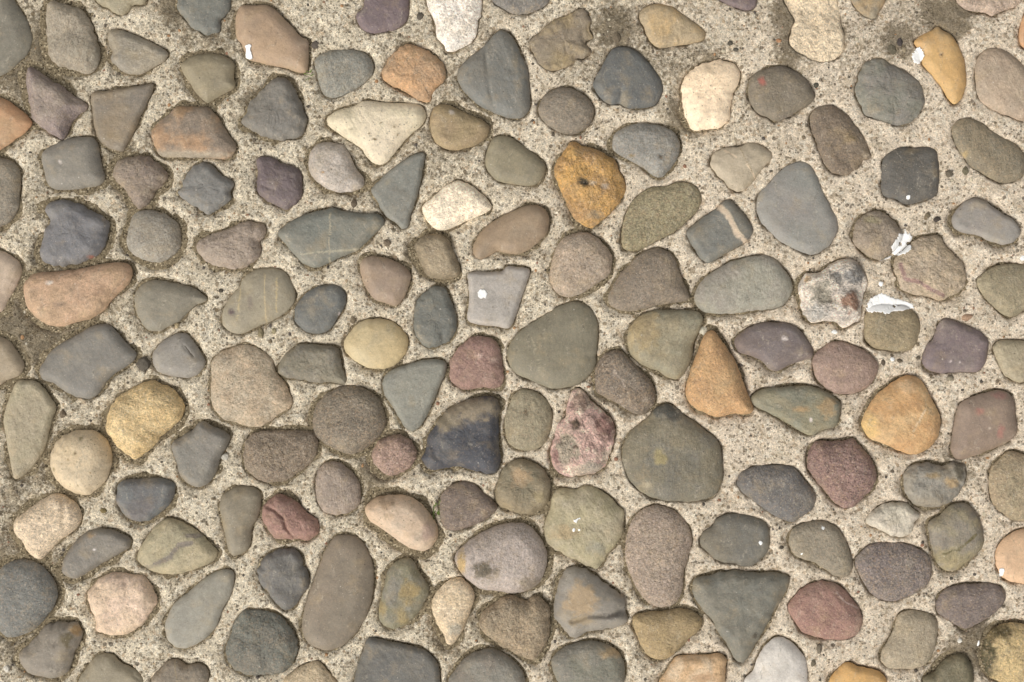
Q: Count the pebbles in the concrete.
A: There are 155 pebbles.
